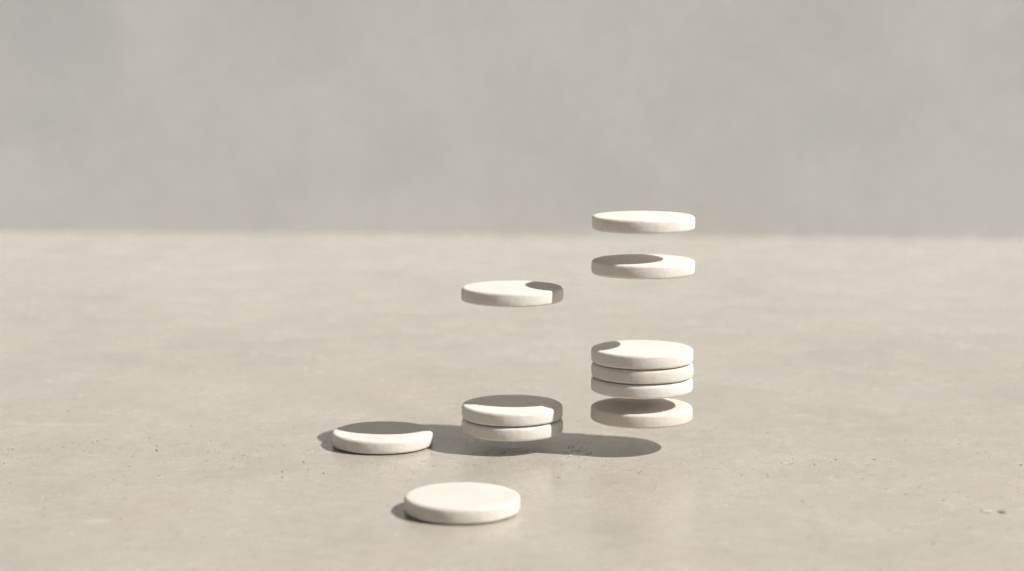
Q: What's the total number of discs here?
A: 11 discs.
